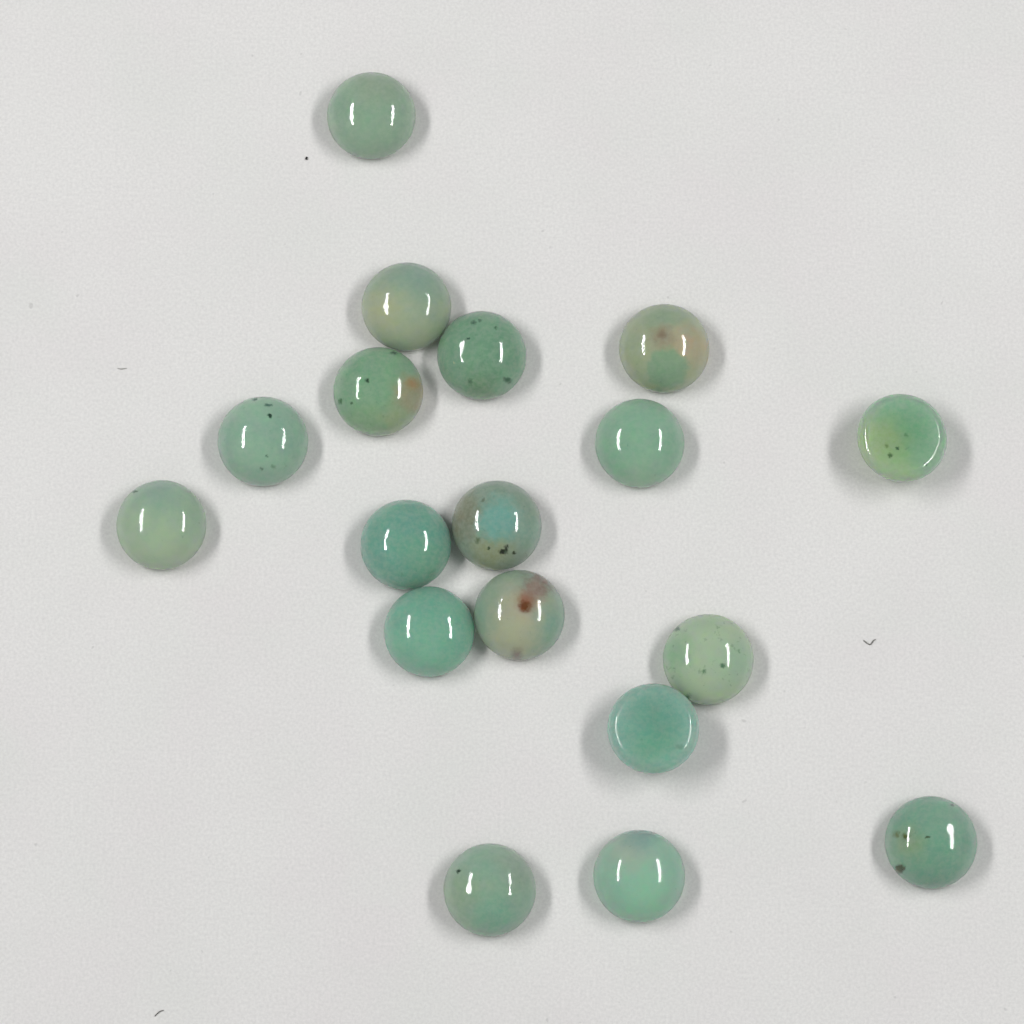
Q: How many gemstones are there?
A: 18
